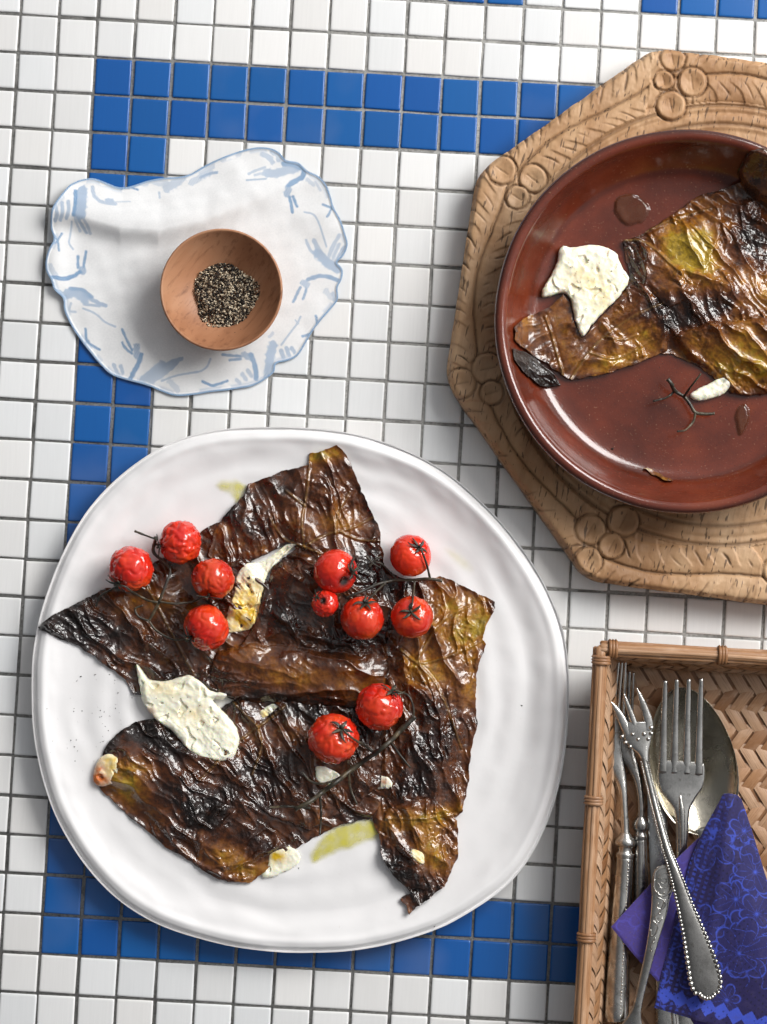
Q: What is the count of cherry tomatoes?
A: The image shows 11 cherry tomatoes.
